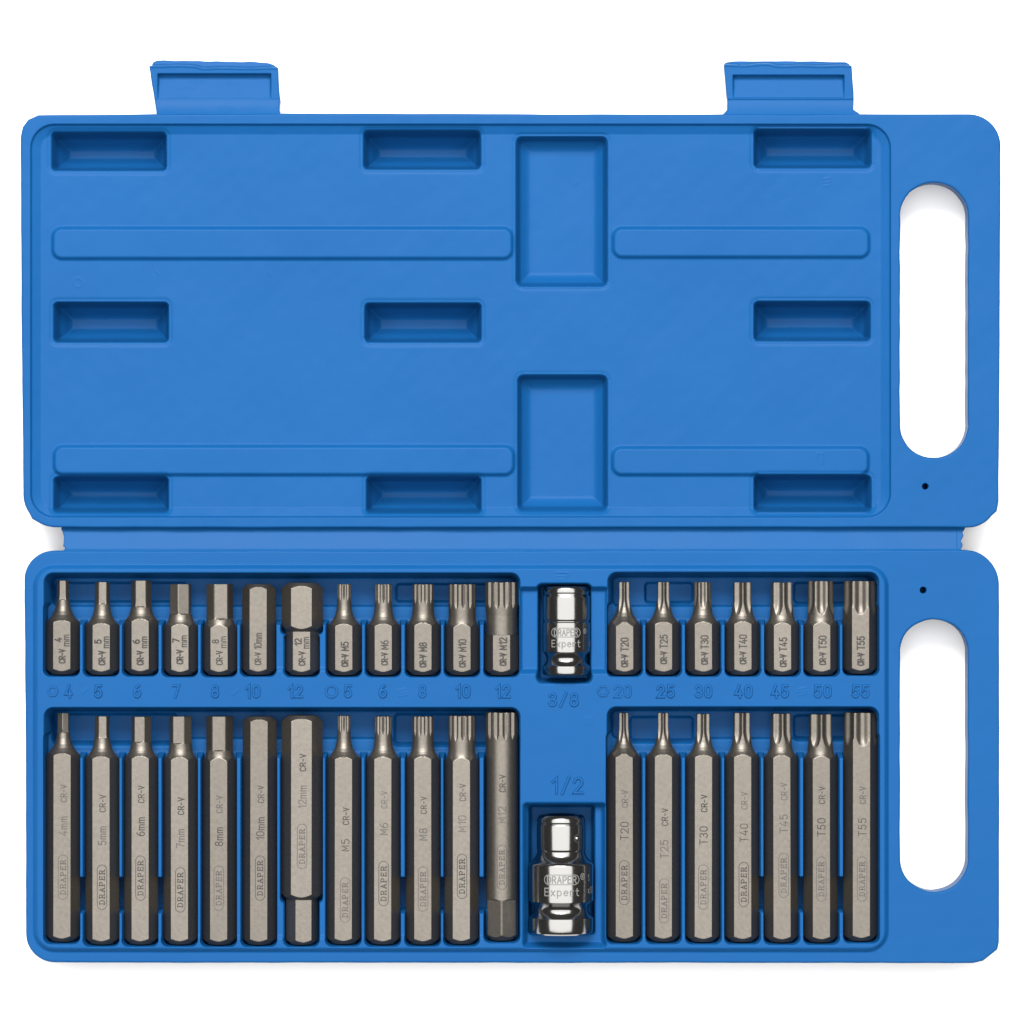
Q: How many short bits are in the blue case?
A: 19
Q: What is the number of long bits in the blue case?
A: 19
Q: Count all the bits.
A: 38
